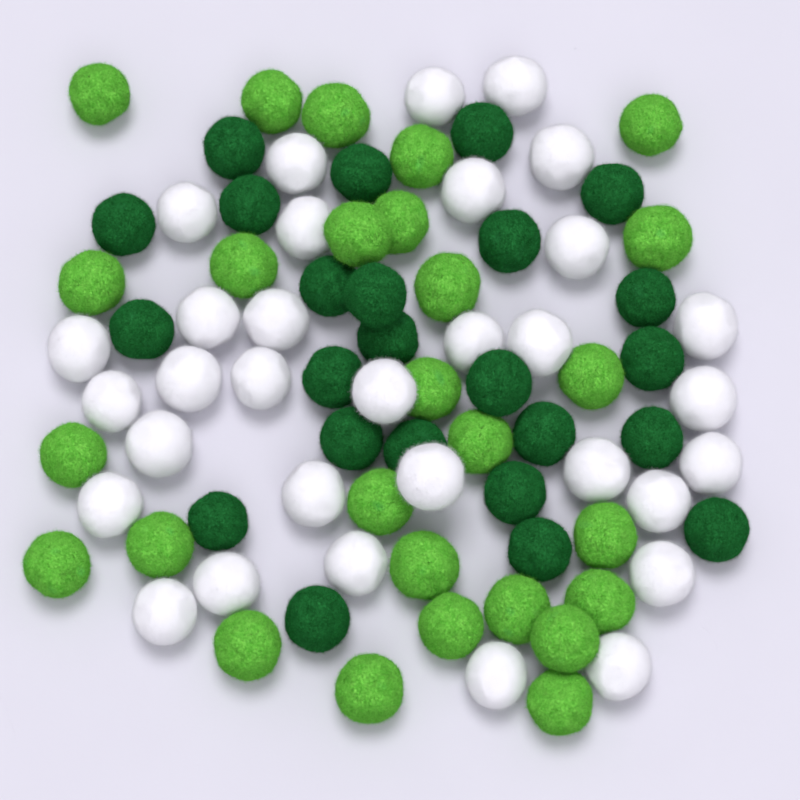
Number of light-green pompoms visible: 27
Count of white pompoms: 32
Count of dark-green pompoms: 24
